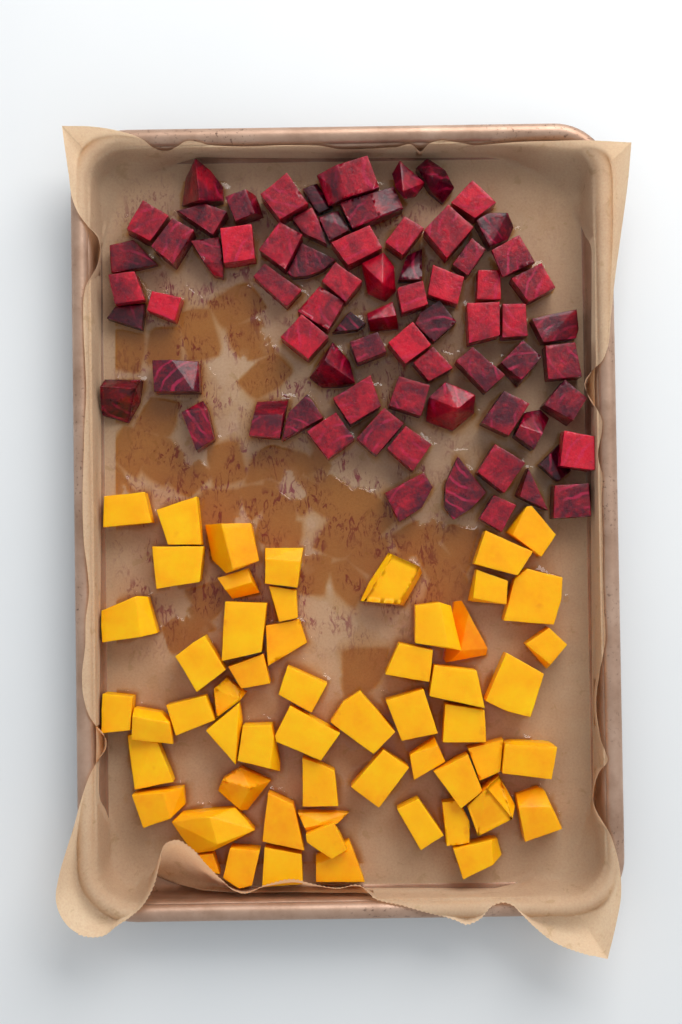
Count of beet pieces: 73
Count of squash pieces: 56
